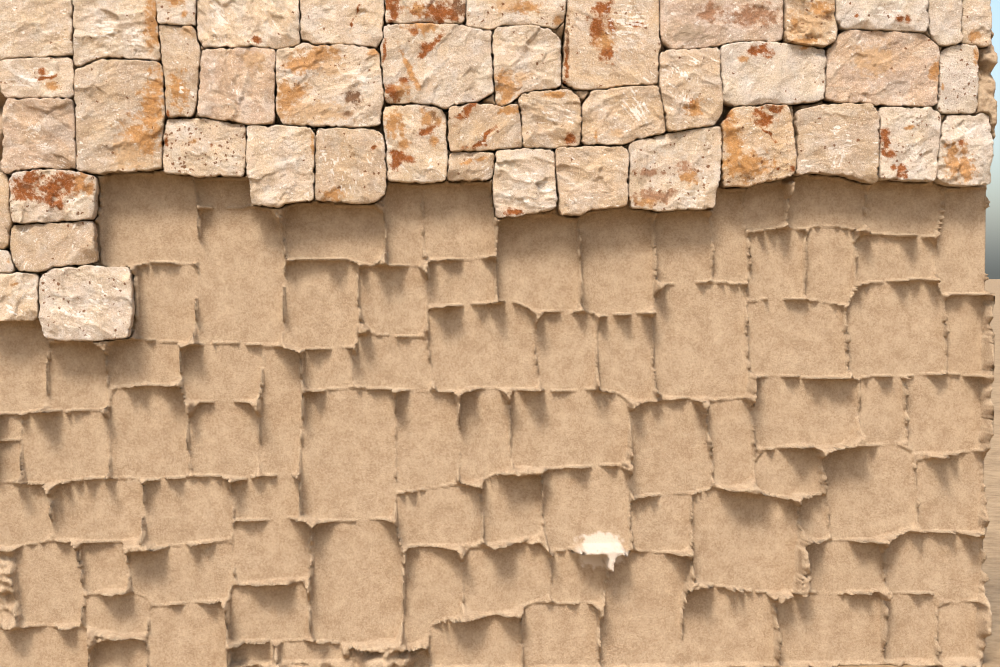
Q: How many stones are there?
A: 46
